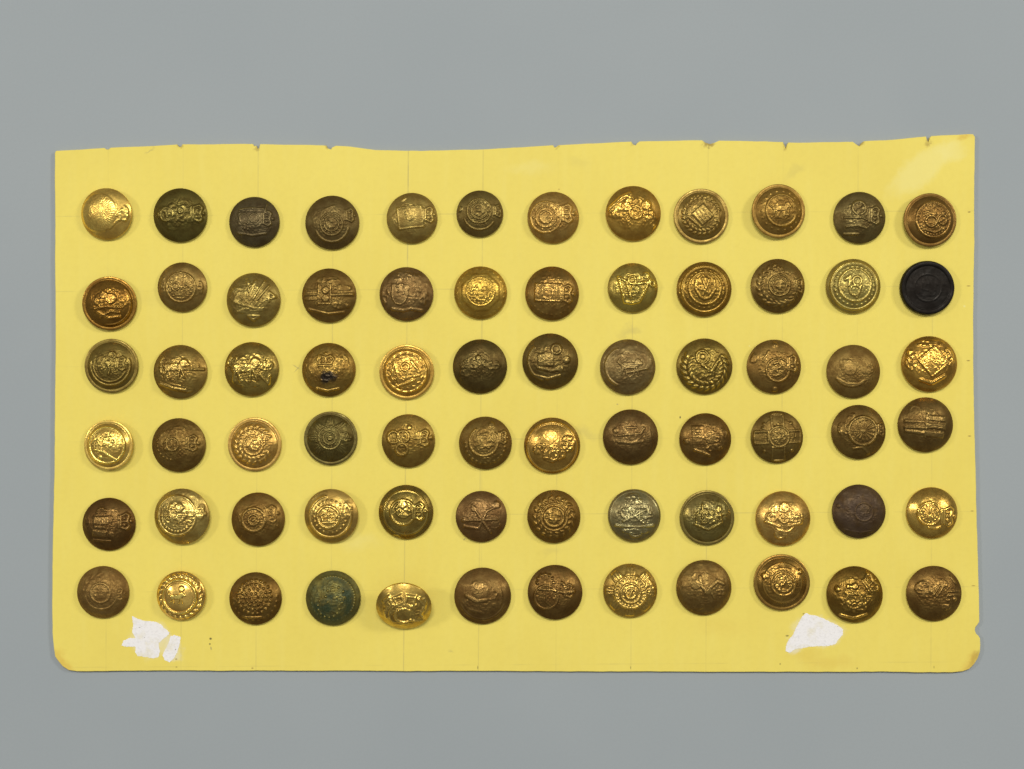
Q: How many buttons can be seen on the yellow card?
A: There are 72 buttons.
